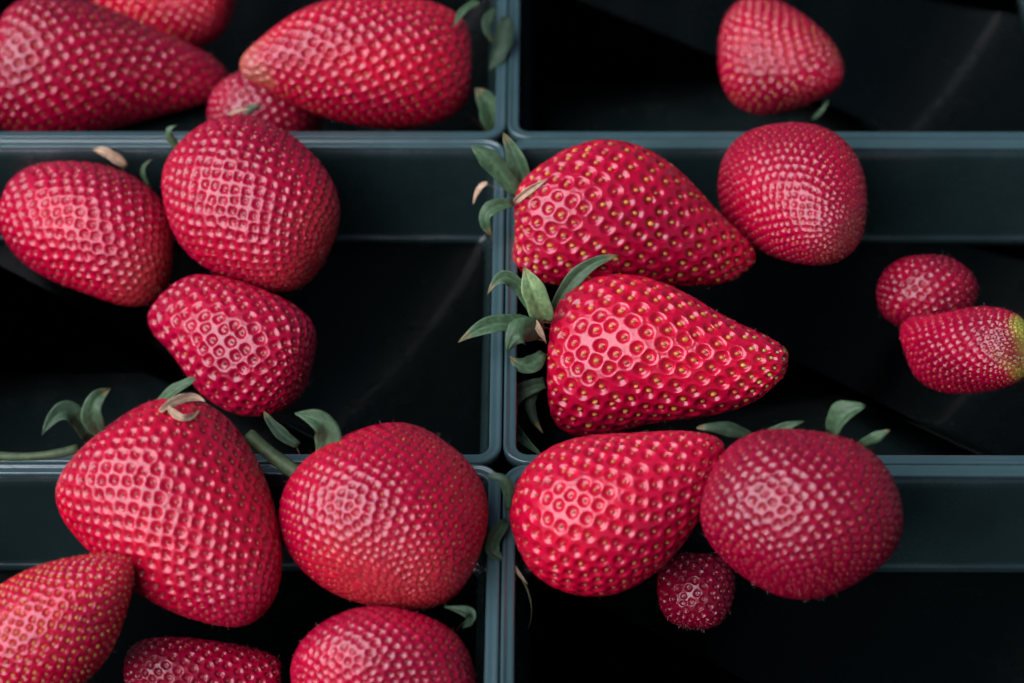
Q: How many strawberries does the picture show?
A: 21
